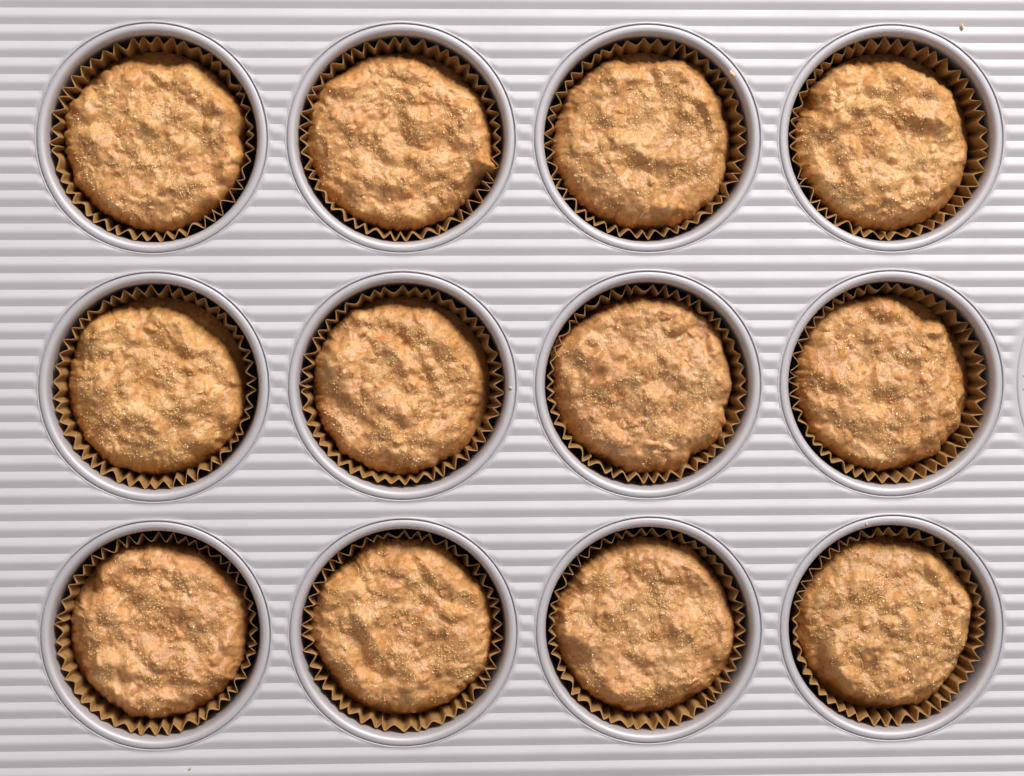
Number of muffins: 12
